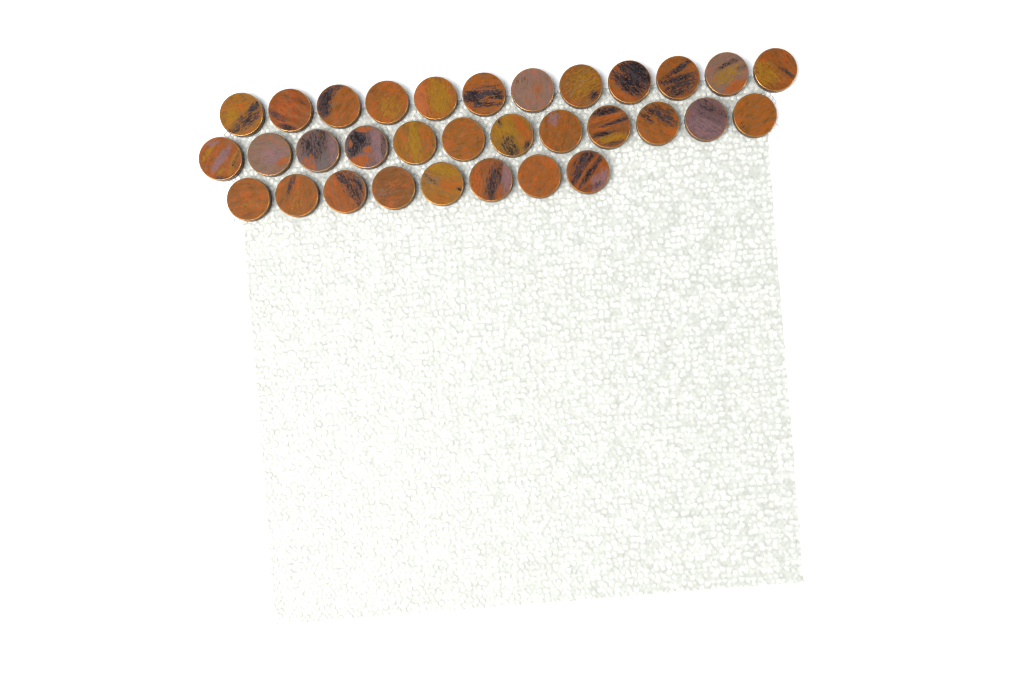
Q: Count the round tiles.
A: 32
